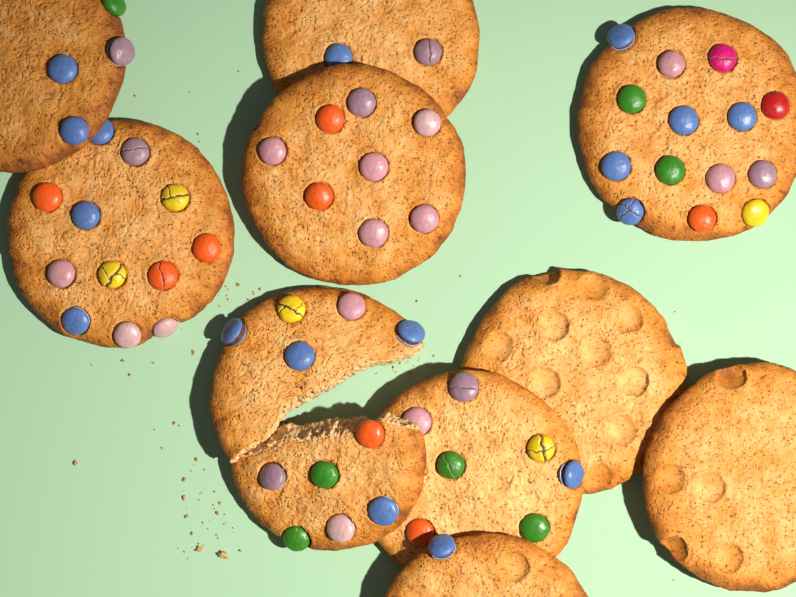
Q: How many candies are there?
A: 59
